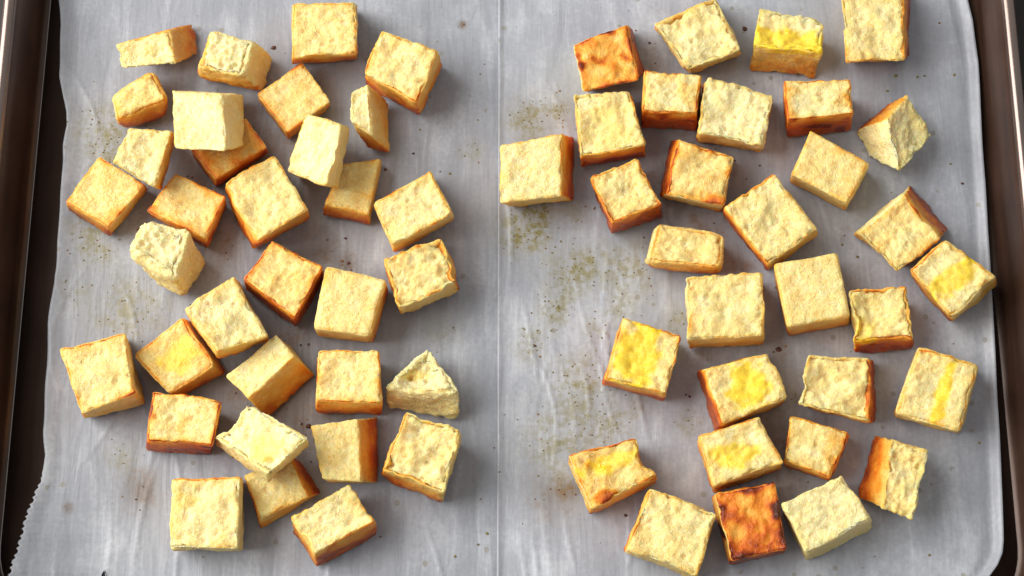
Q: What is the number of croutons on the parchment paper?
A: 64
